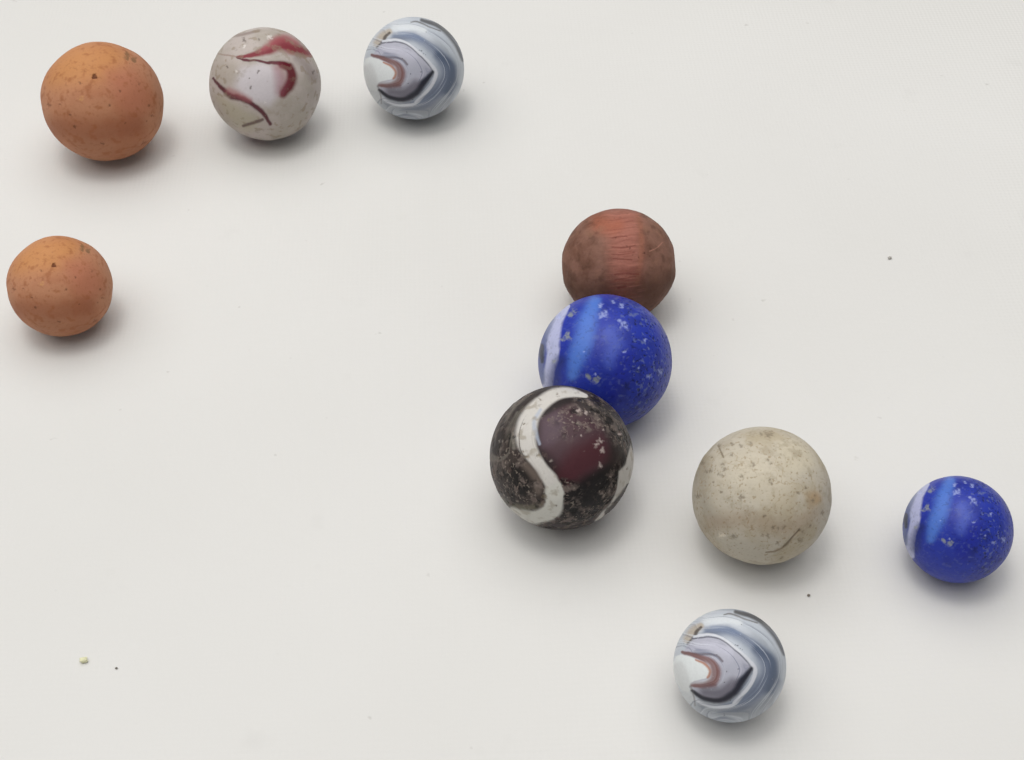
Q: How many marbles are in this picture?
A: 10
